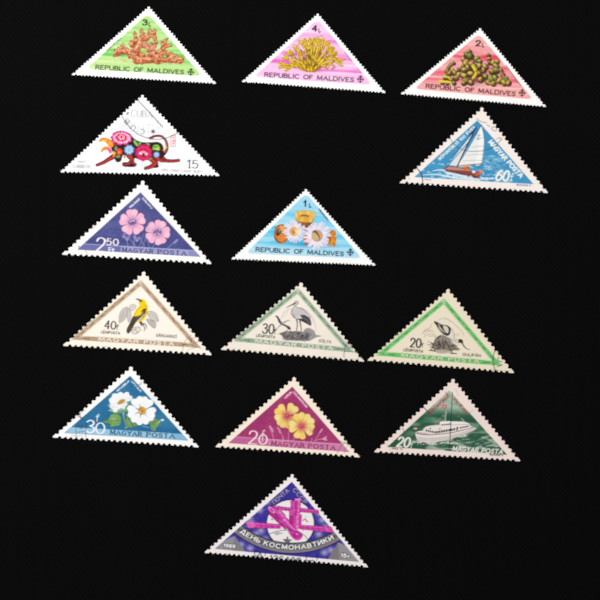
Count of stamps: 14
